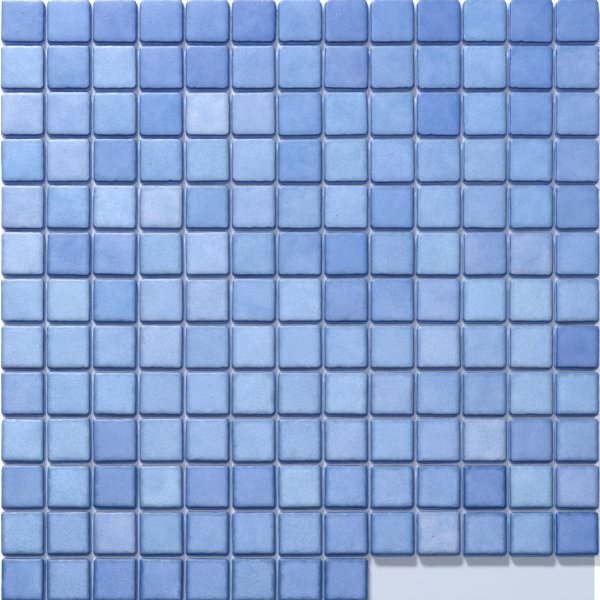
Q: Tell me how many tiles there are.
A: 164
